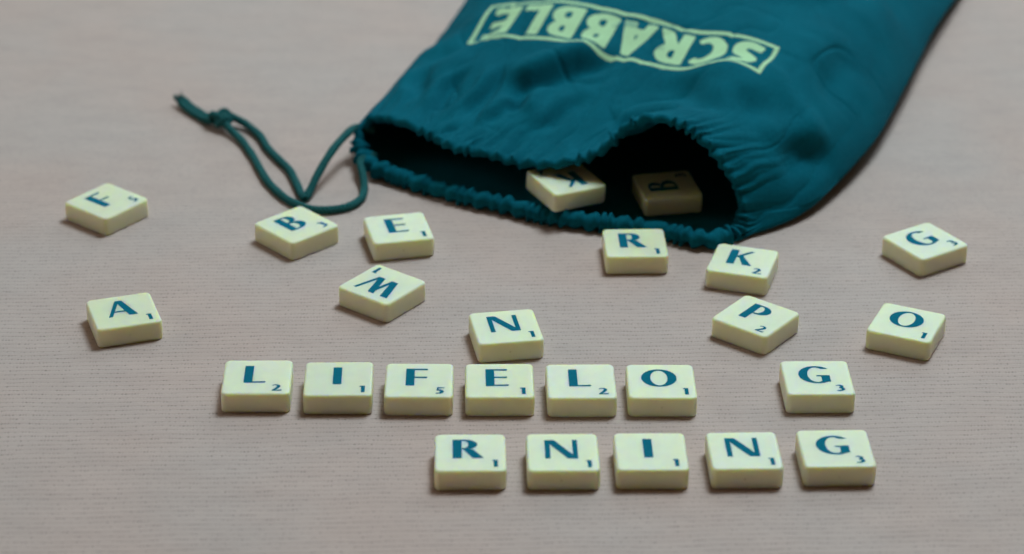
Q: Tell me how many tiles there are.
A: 25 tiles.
